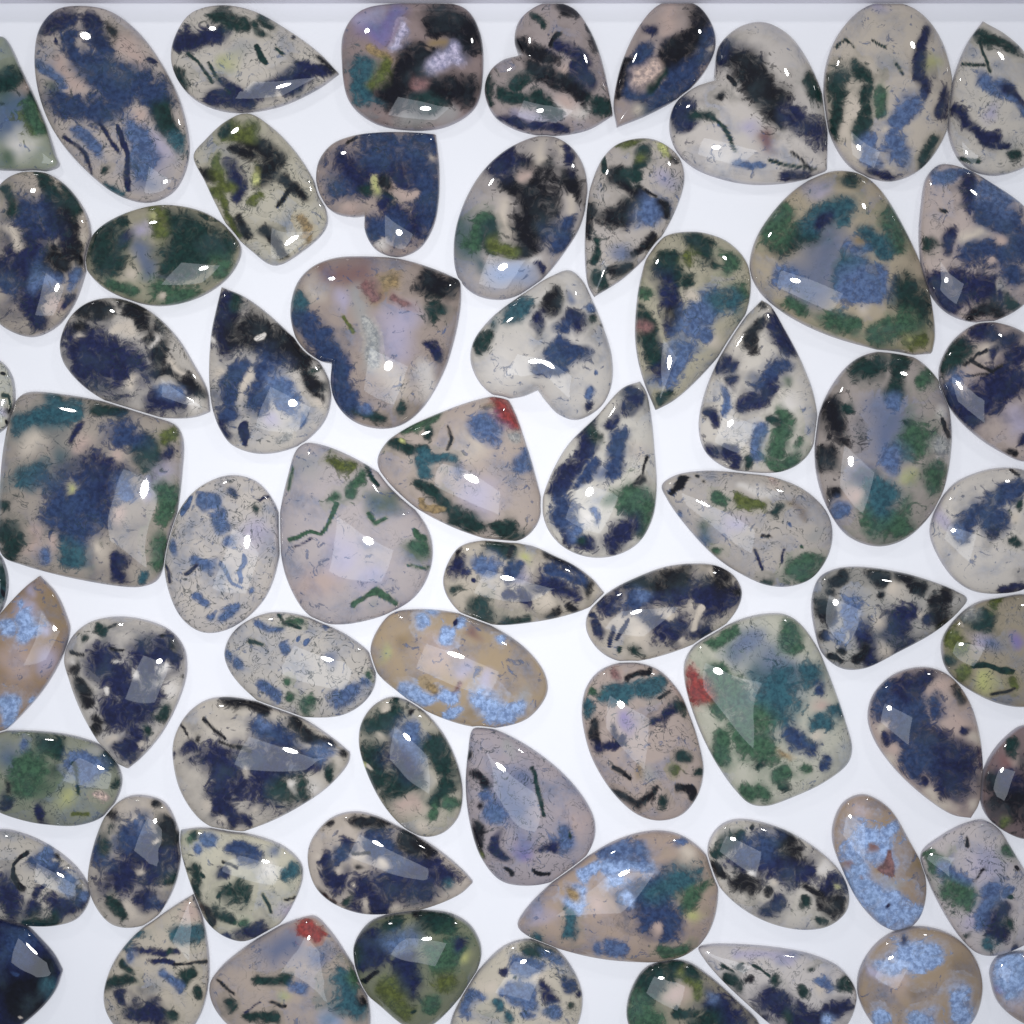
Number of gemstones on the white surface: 67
